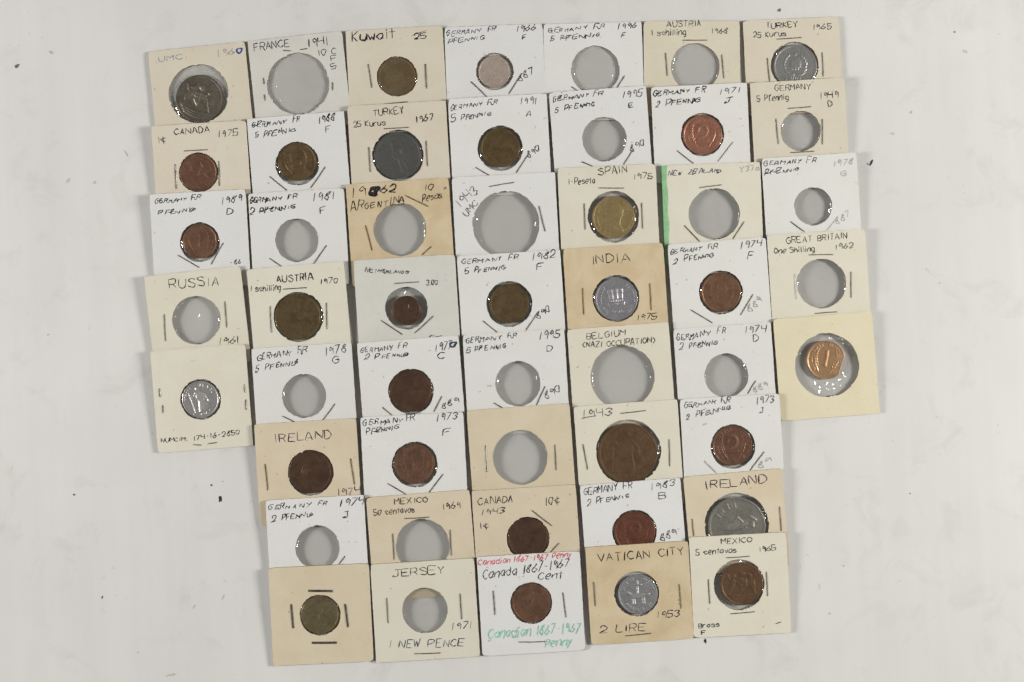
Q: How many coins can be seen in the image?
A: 30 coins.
